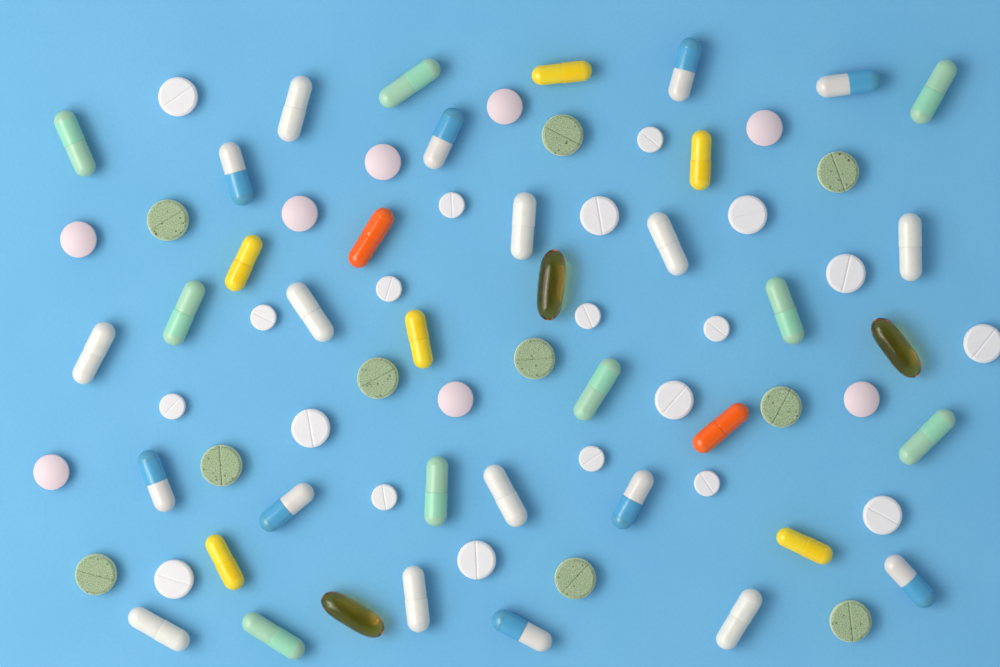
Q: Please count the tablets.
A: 38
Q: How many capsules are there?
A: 39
